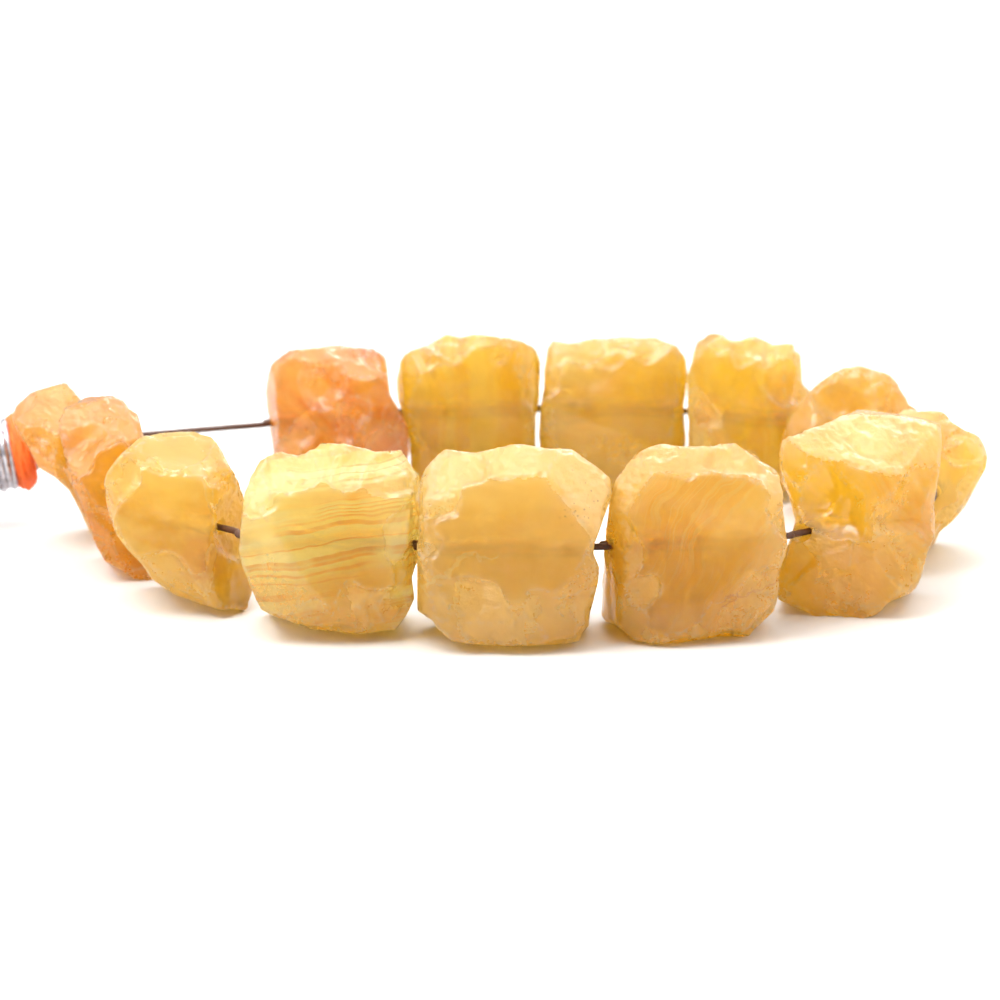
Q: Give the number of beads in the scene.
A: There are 13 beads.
